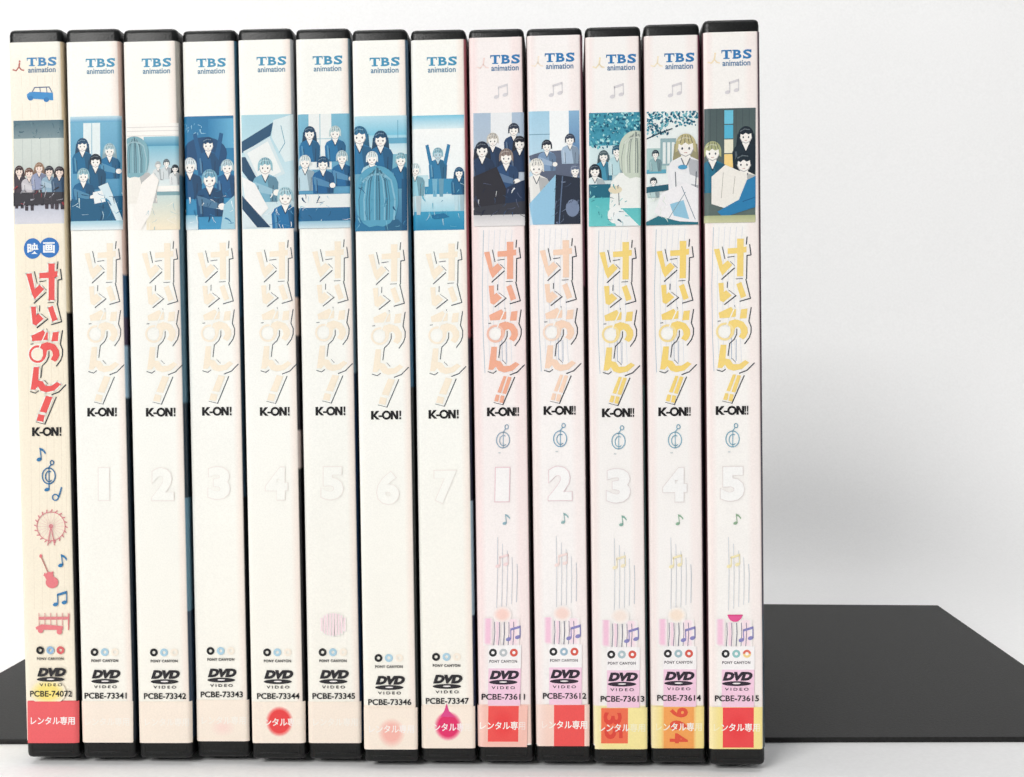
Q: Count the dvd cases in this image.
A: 13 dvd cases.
